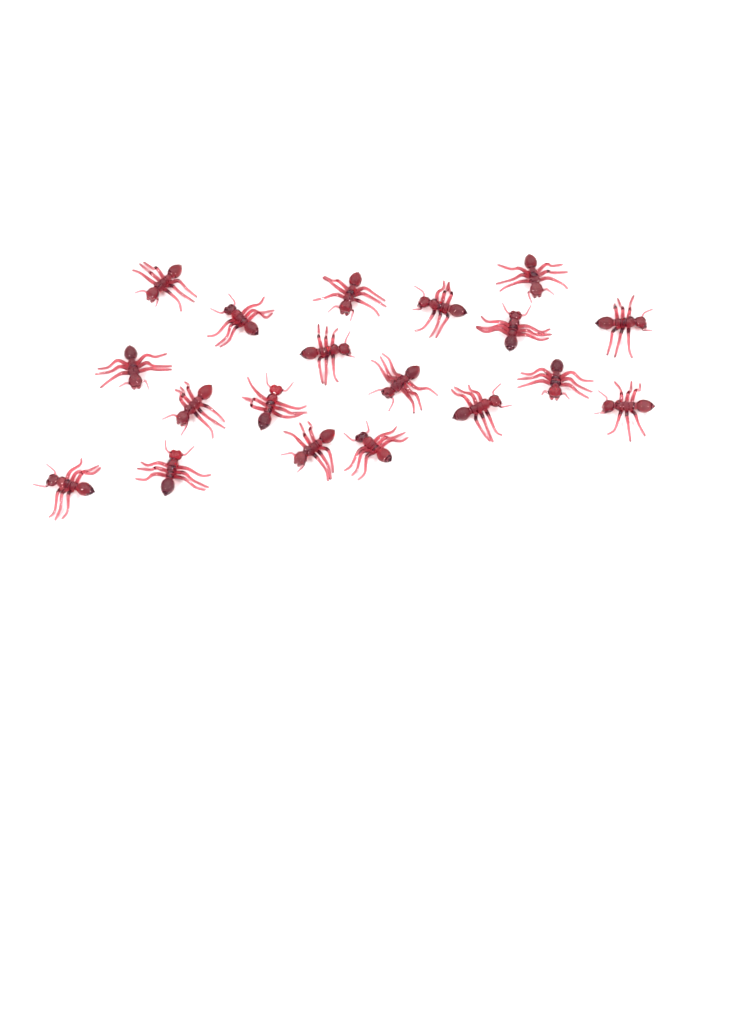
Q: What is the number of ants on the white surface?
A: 19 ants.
